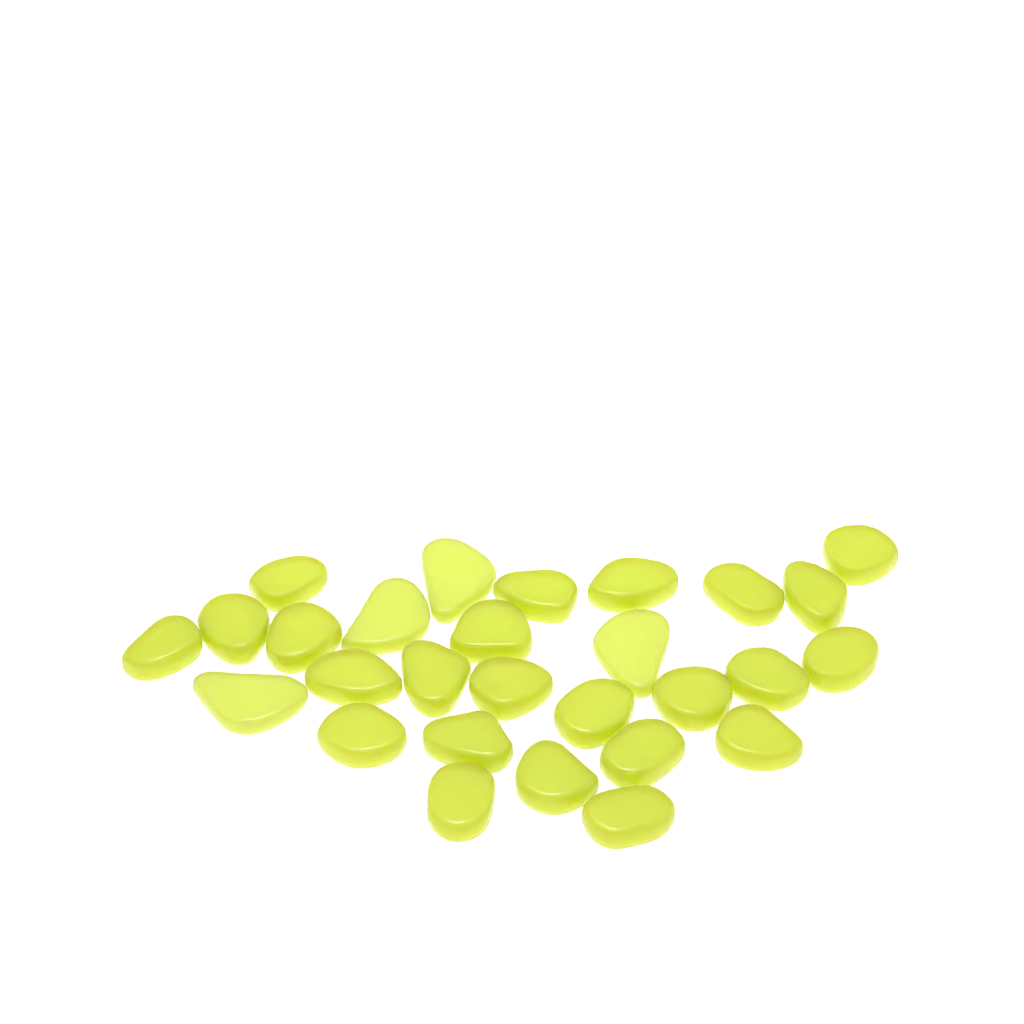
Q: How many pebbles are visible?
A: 28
